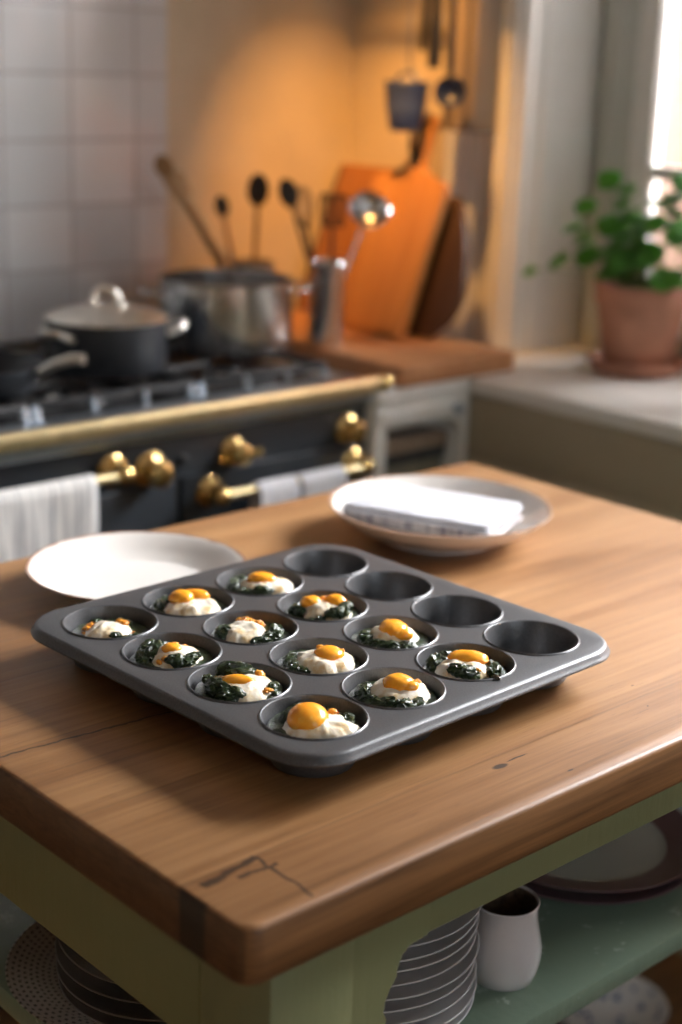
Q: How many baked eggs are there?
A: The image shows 12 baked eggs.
